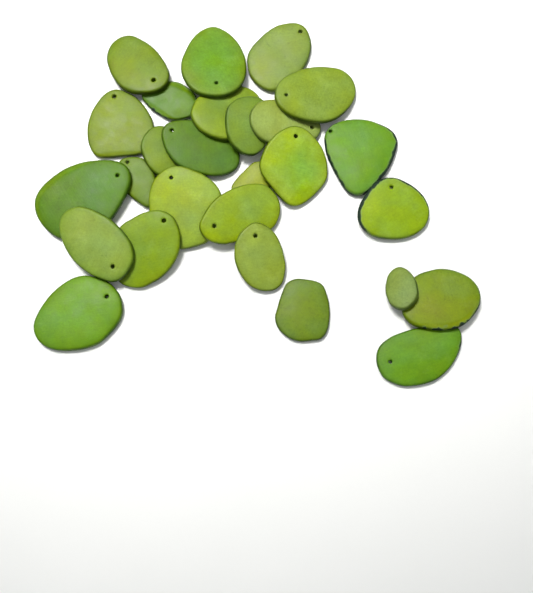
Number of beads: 27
